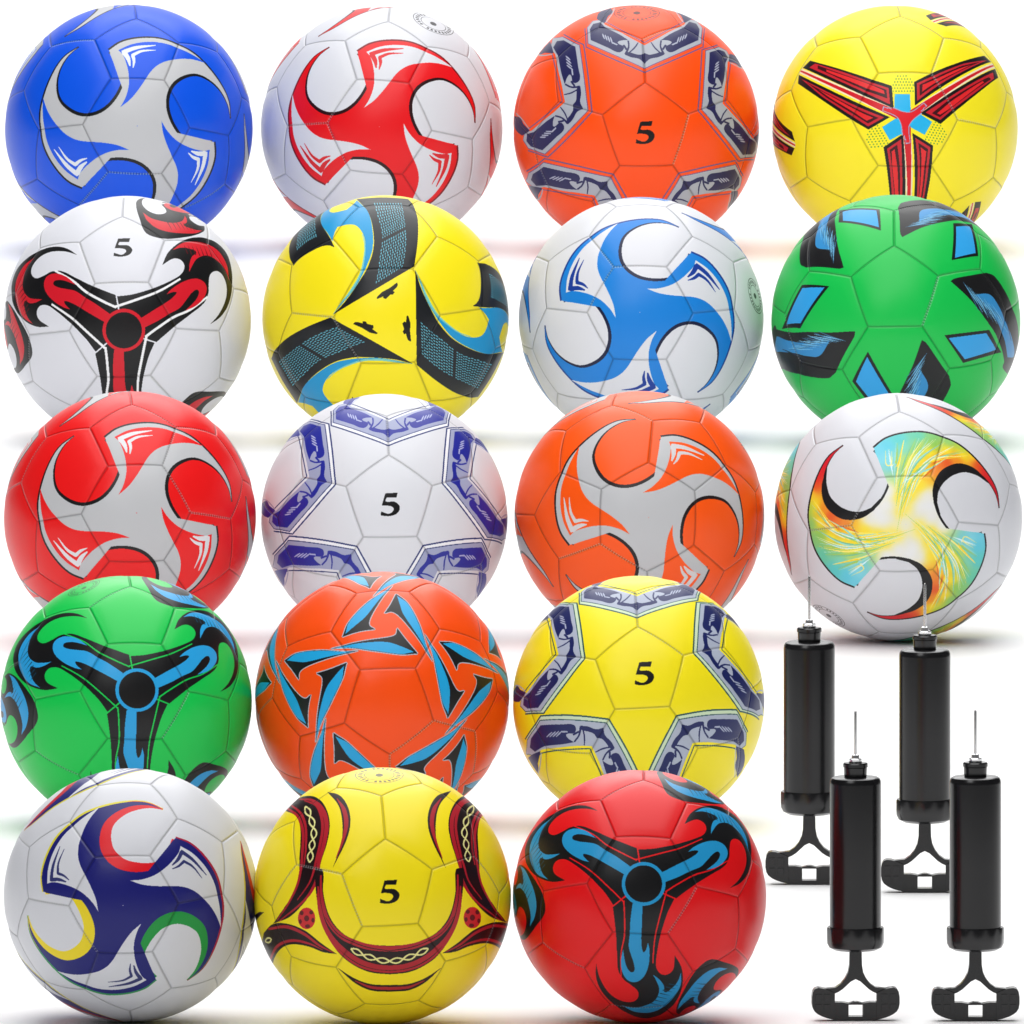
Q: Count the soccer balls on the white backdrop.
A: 18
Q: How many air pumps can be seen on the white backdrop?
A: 4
